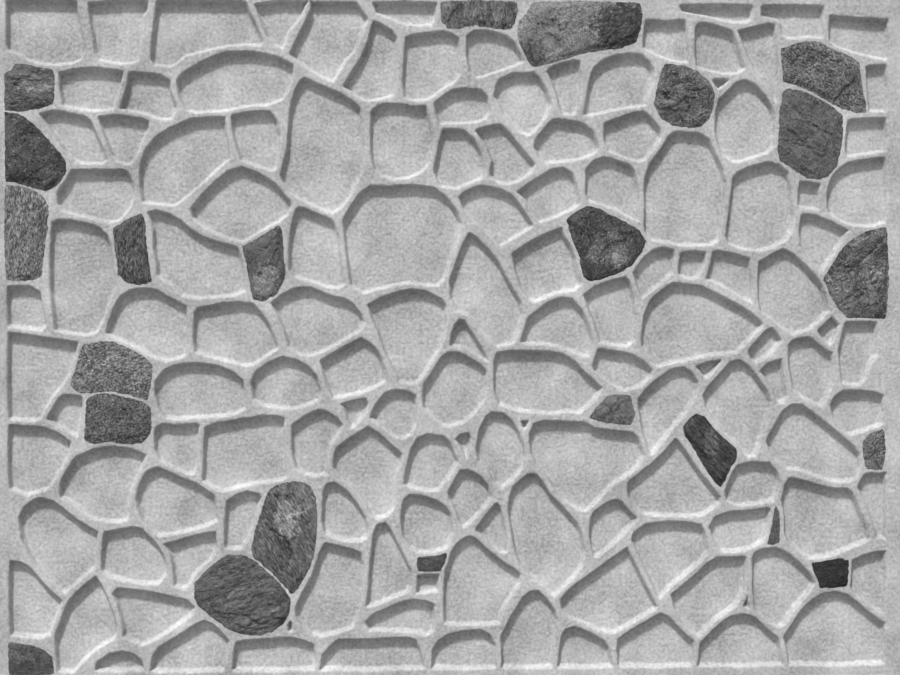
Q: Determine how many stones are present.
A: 23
